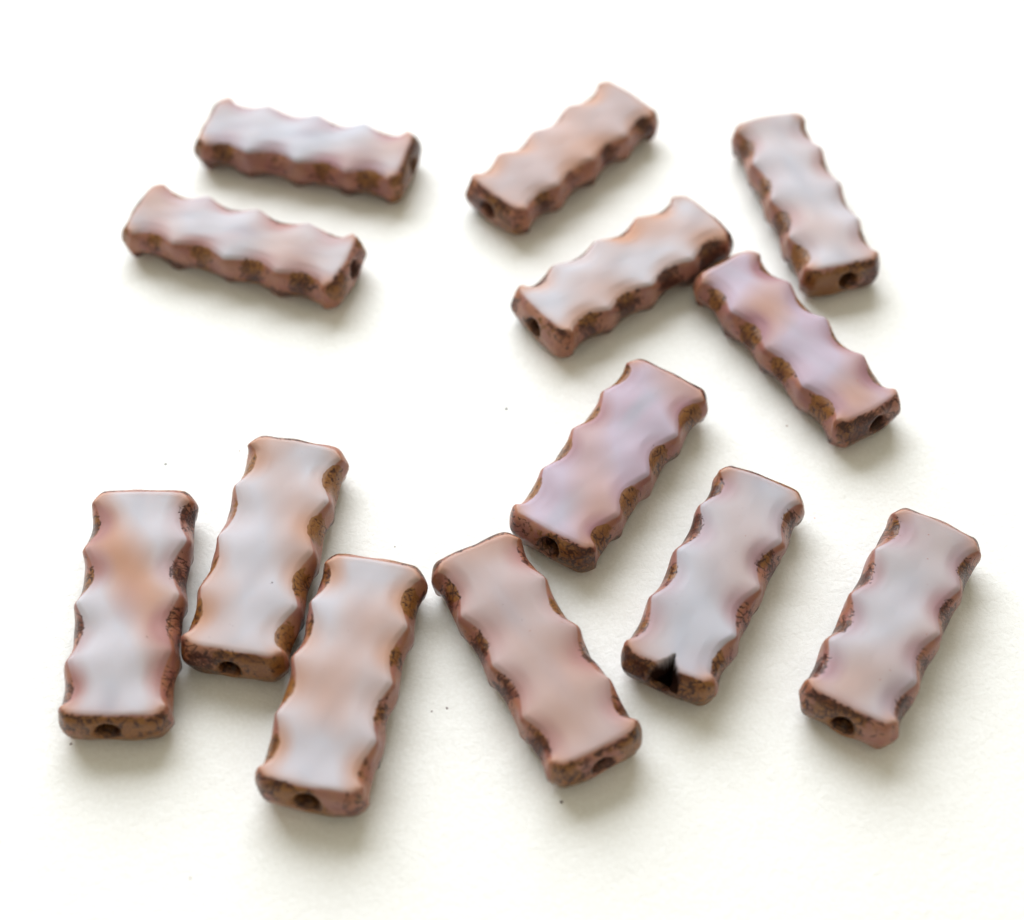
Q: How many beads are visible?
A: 13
